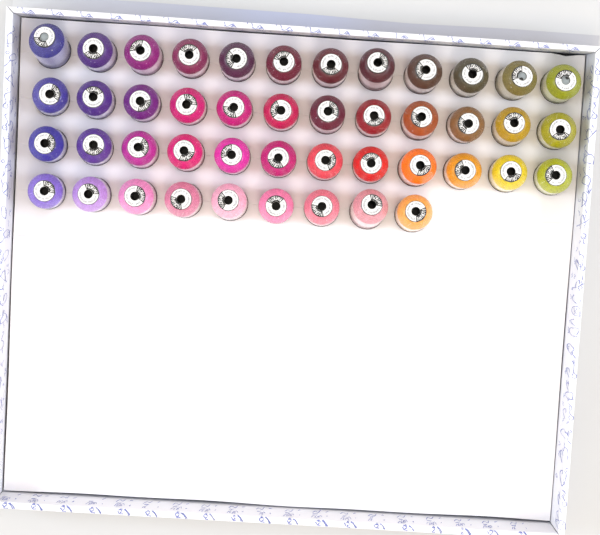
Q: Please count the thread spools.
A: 45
